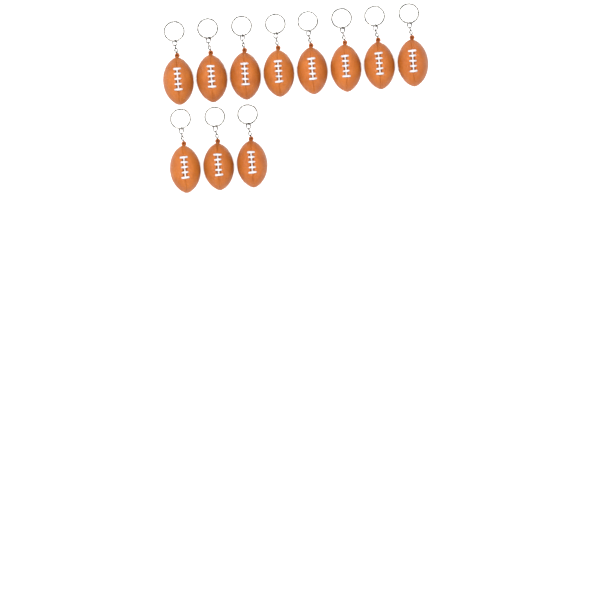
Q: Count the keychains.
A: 11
